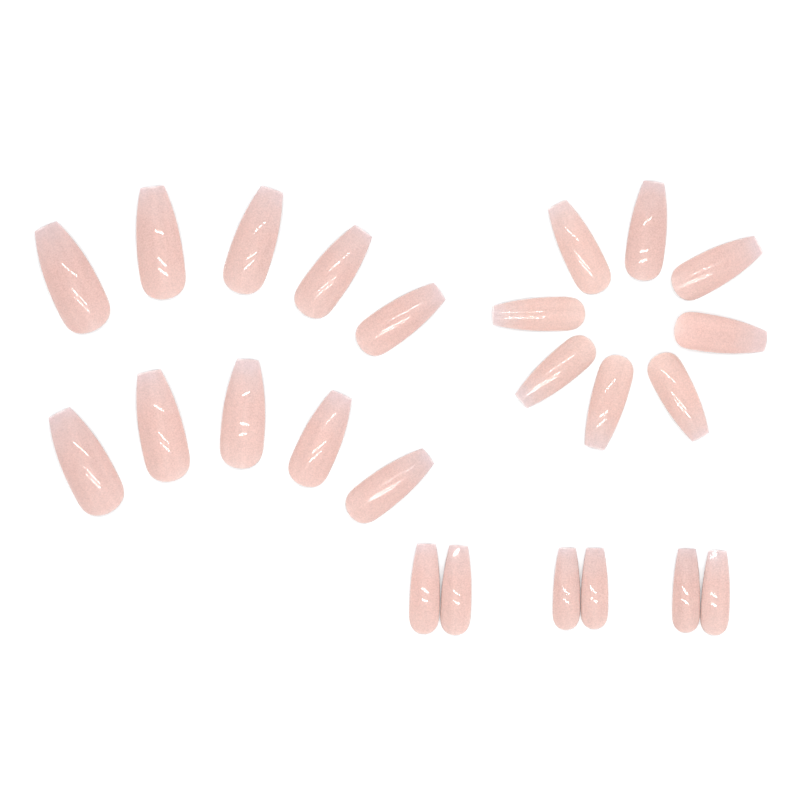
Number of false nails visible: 24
